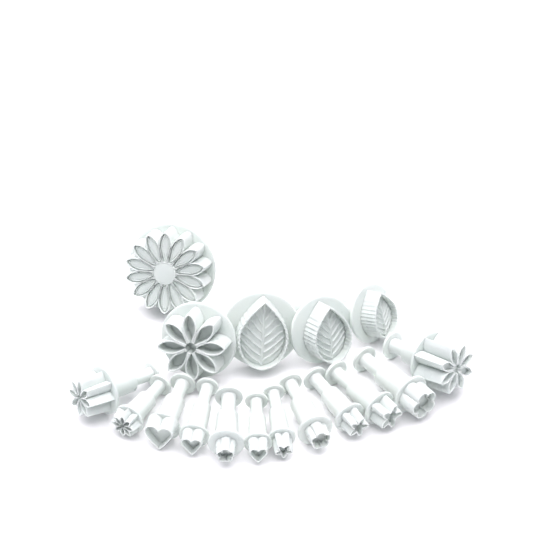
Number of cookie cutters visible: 17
